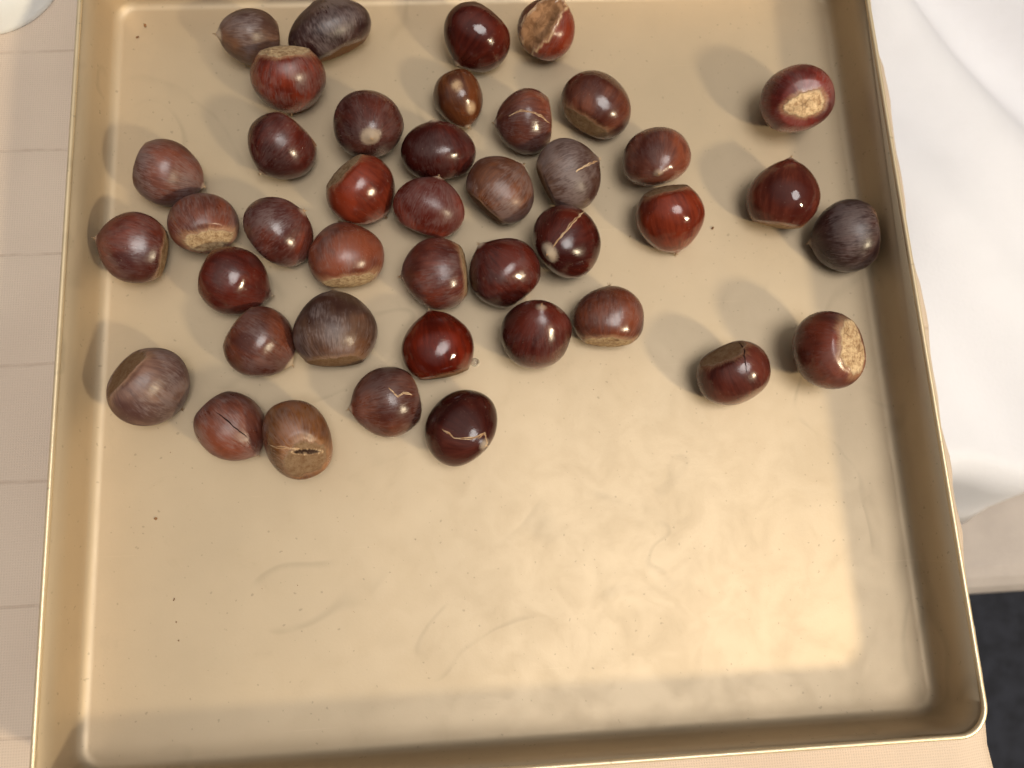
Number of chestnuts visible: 41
